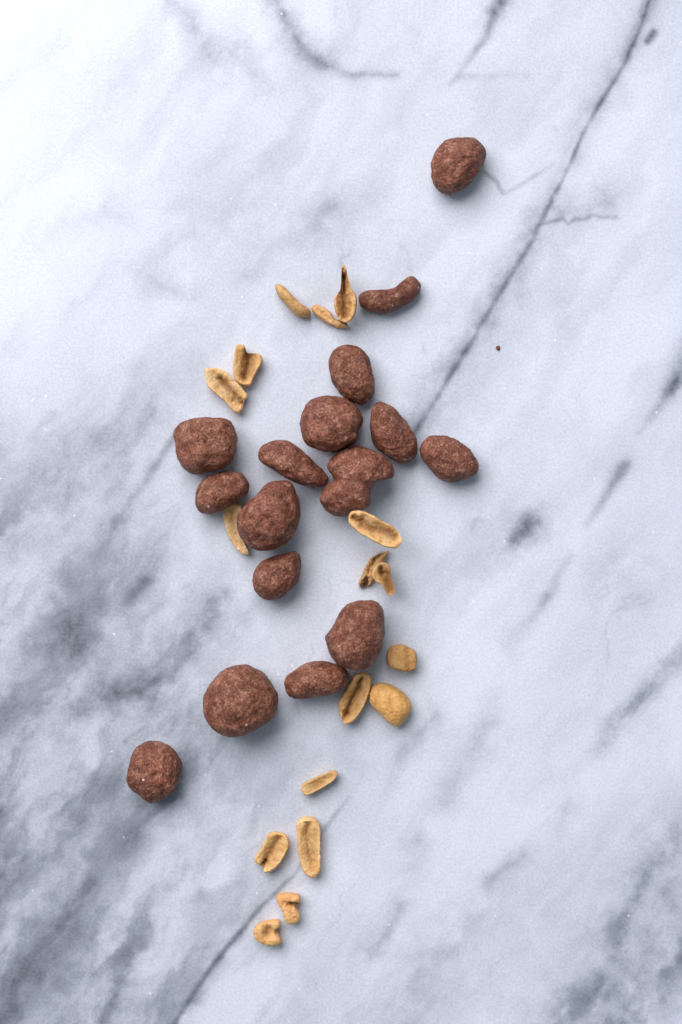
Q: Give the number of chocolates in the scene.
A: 16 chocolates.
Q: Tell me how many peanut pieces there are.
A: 17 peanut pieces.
